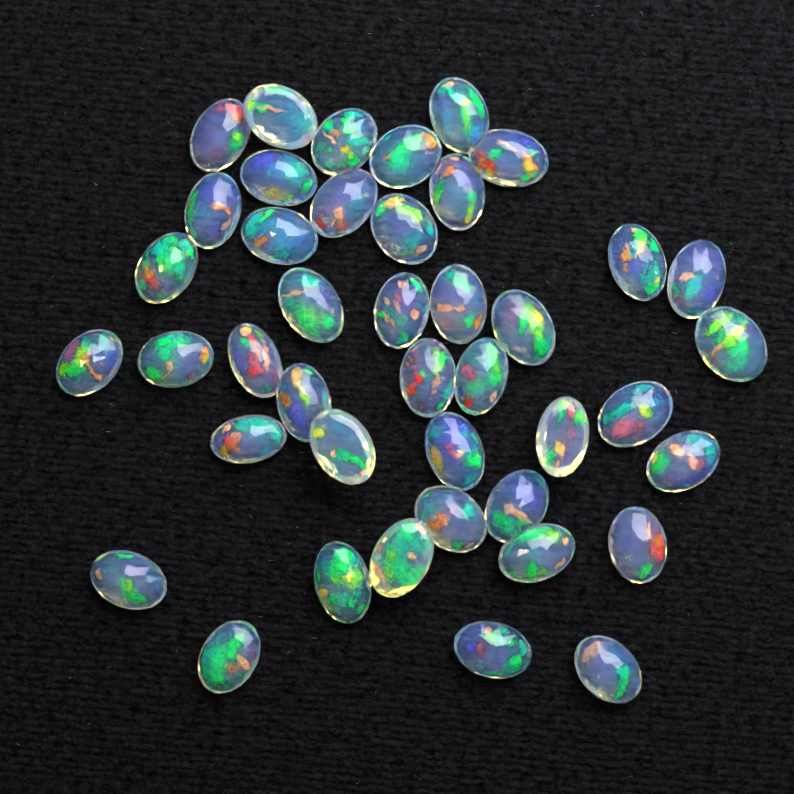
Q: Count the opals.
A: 42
